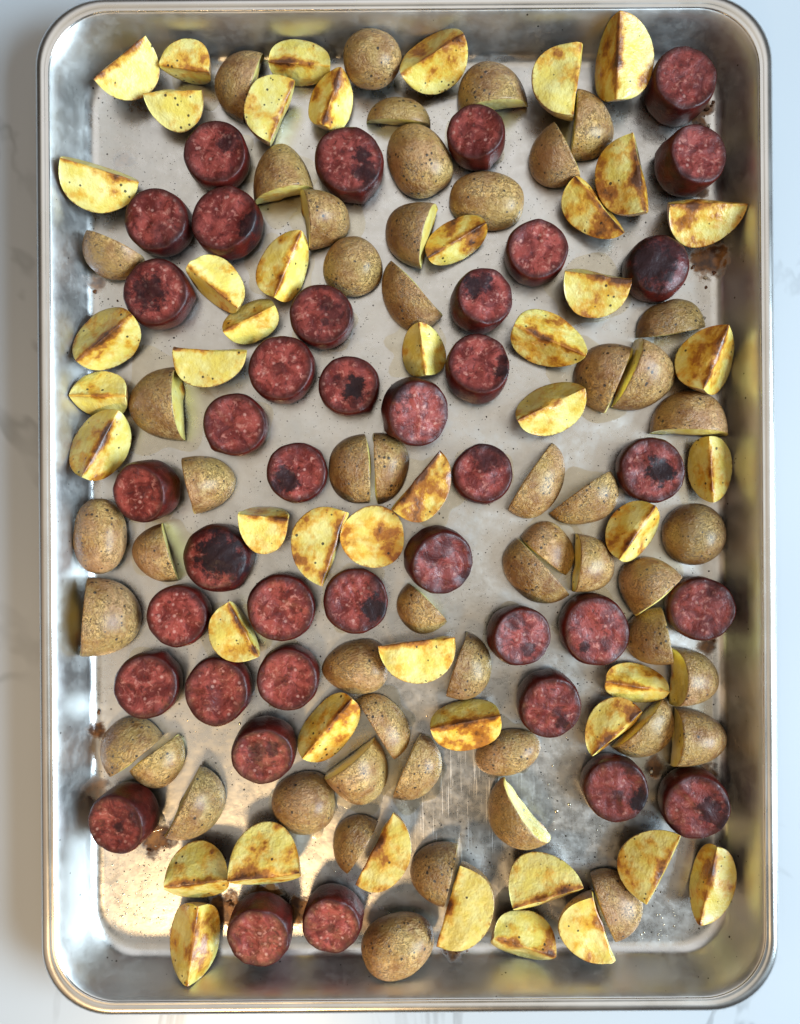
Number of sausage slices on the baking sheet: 39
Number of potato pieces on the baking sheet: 100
